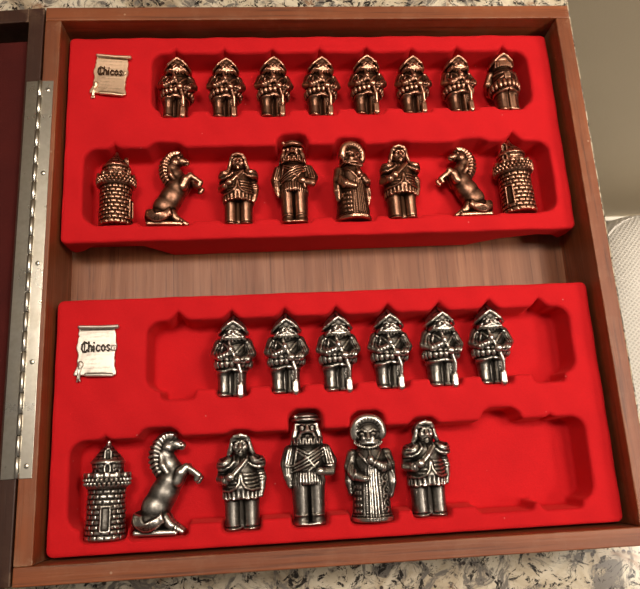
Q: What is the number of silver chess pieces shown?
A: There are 12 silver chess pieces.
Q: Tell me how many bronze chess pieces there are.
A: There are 16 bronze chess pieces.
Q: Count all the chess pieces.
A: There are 28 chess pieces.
